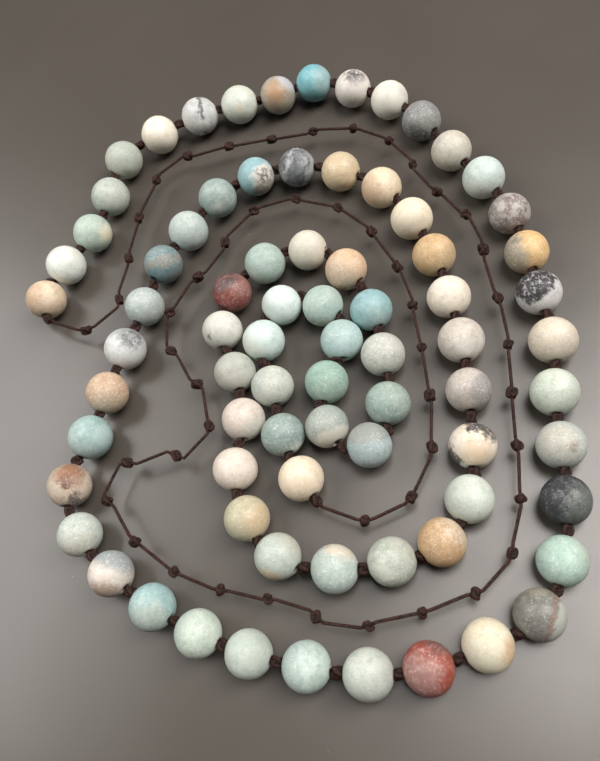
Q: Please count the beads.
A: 78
